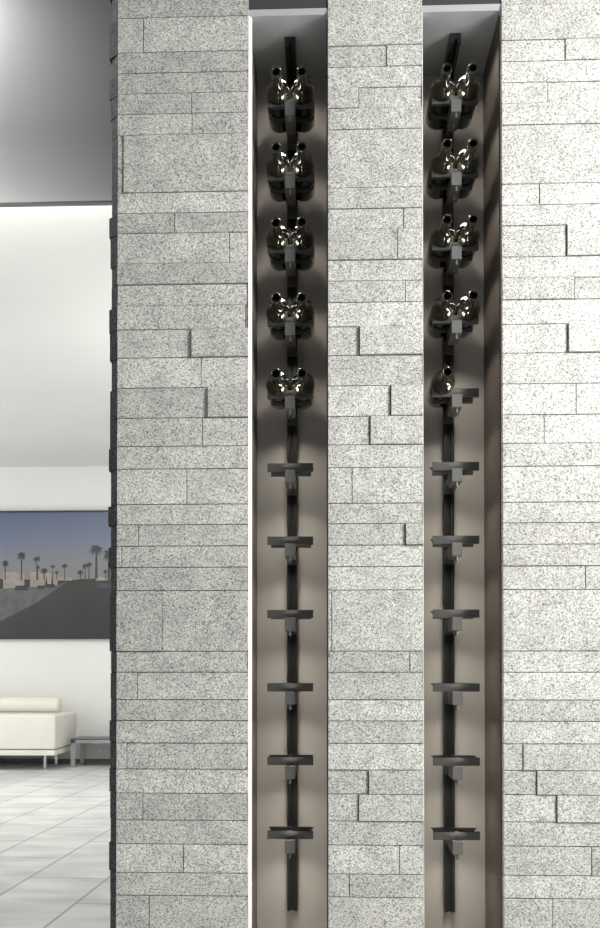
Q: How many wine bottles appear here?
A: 19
